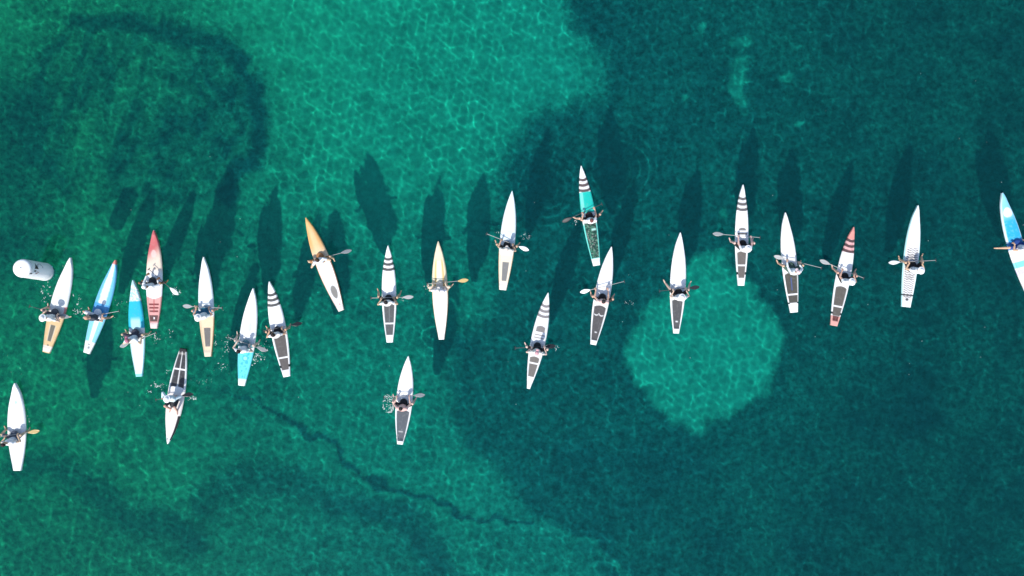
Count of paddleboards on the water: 23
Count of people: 23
